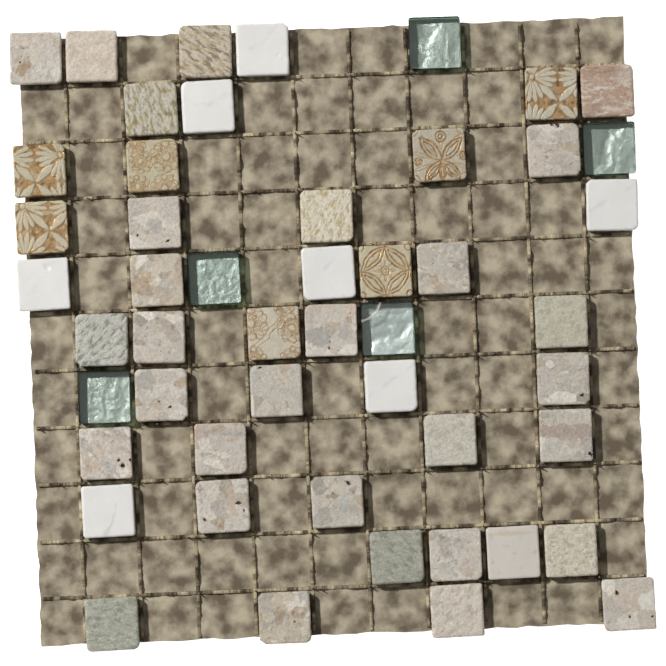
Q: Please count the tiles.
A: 50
